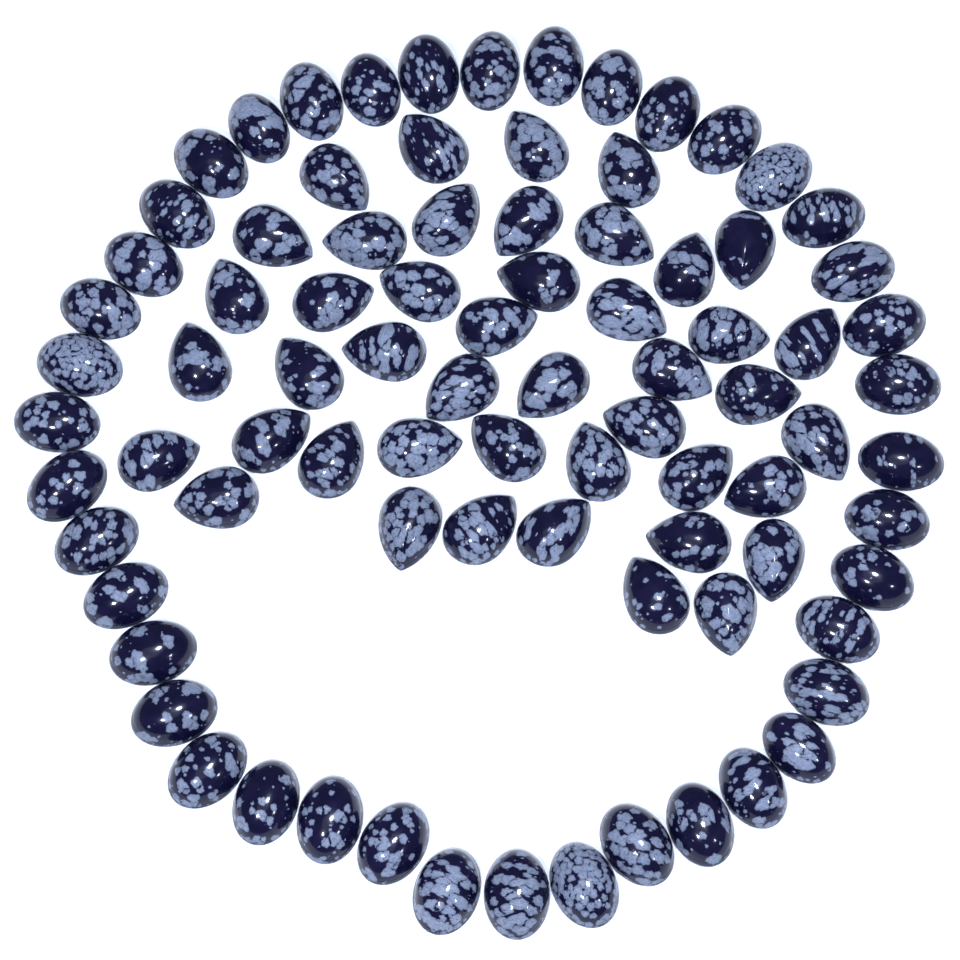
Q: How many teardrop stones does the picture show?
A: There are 44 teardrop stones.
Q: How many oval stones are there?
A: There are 41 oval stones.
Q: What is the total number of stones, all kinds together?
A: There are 85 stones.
